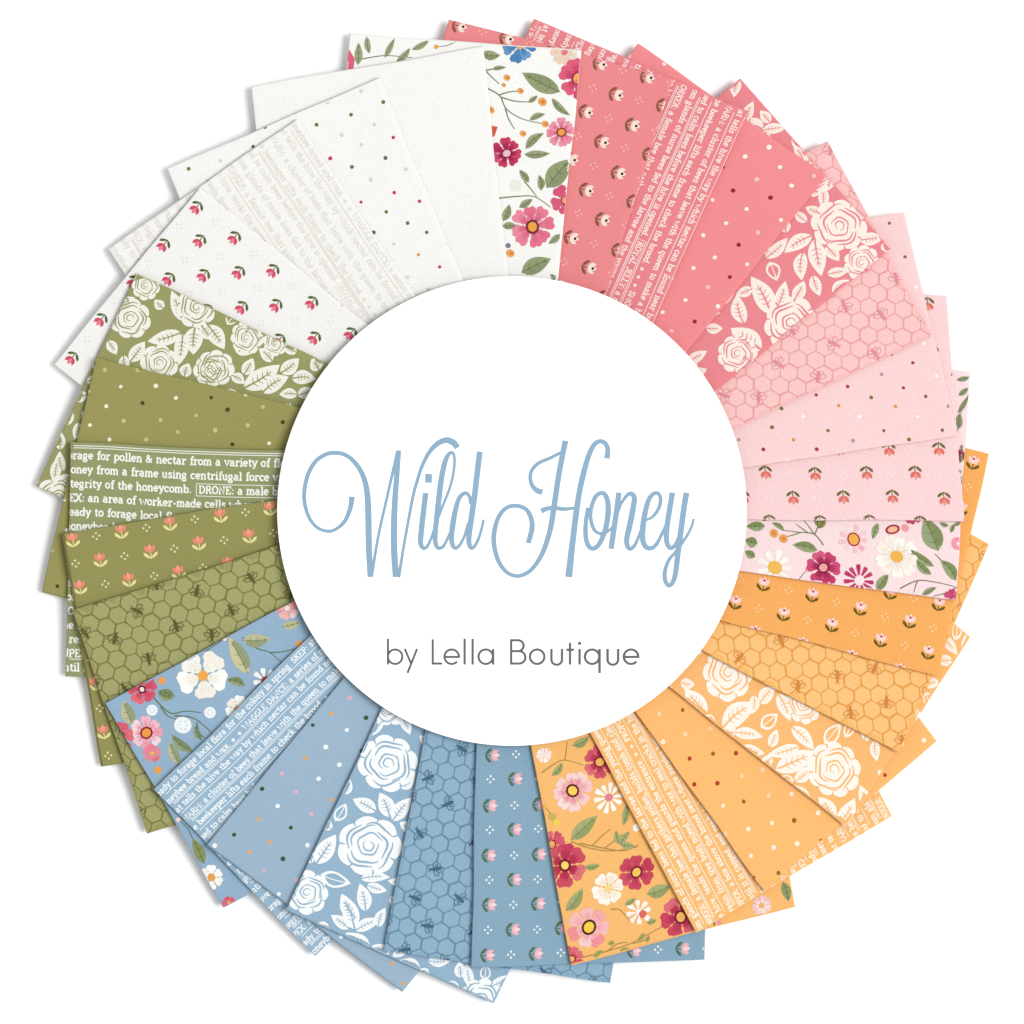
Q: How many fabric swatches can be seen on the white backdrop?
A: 30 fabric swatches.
